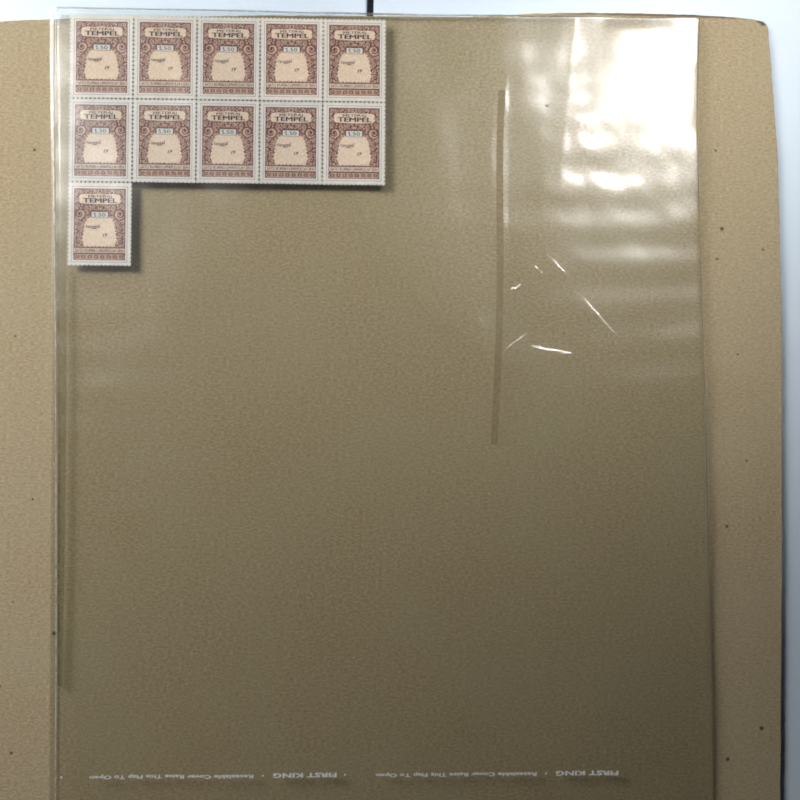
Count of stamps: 11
